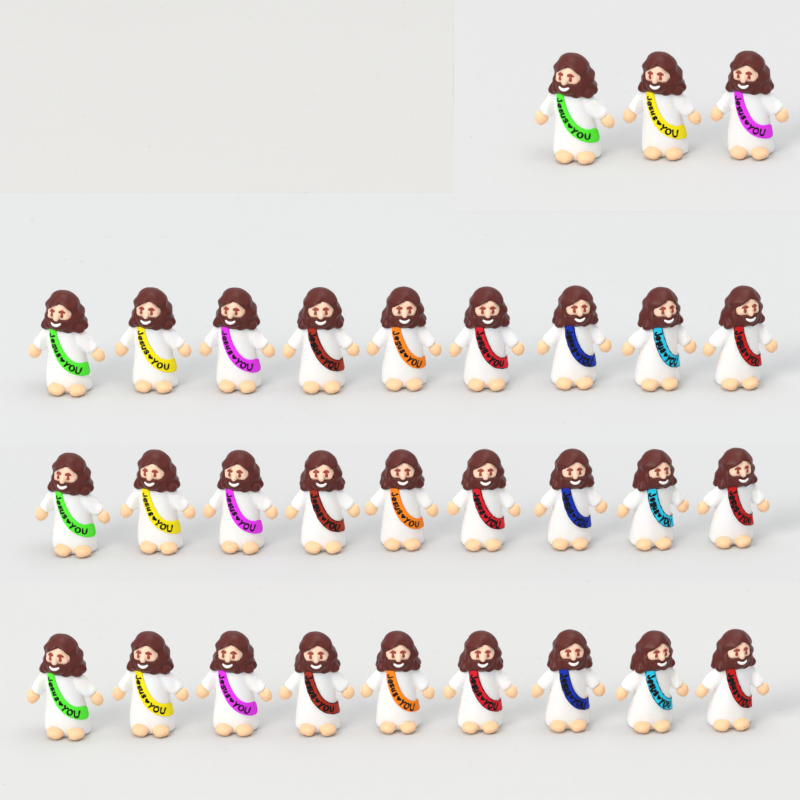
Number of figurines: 30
